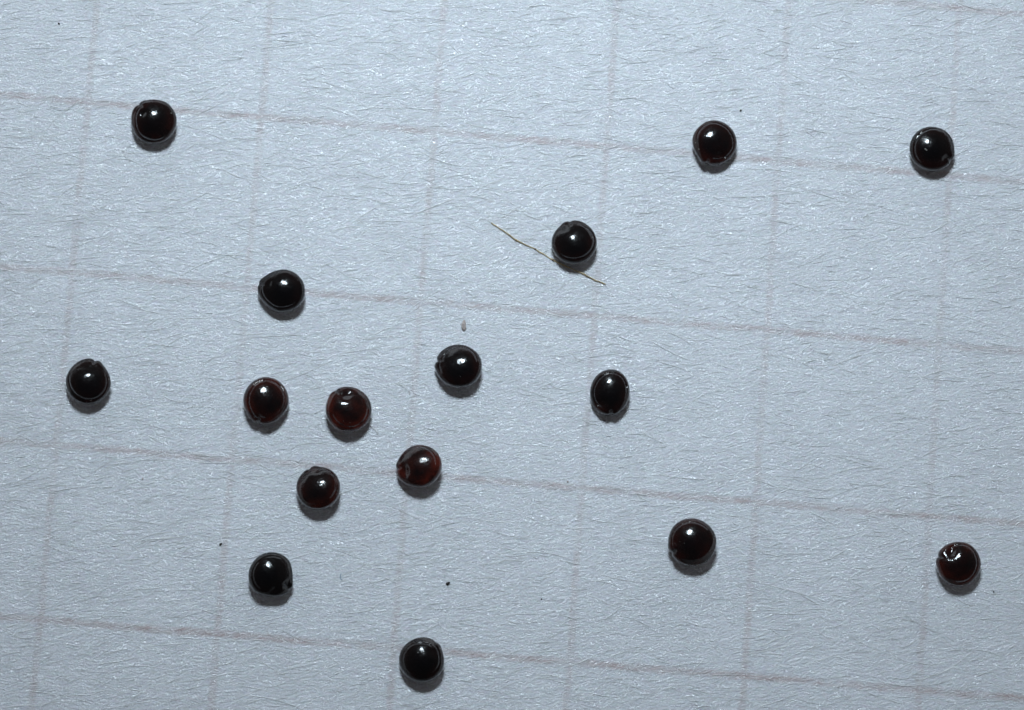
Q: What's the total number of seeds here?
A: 16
